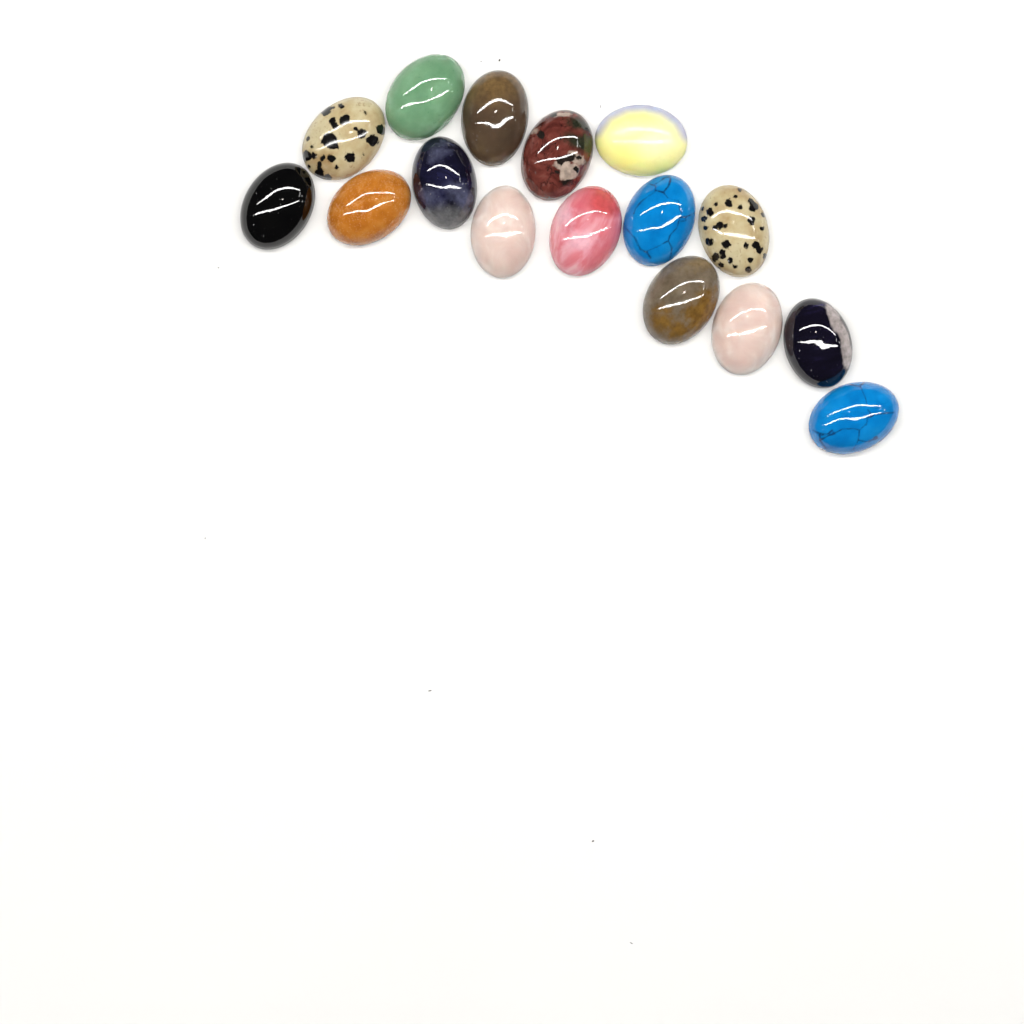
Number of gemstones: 16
